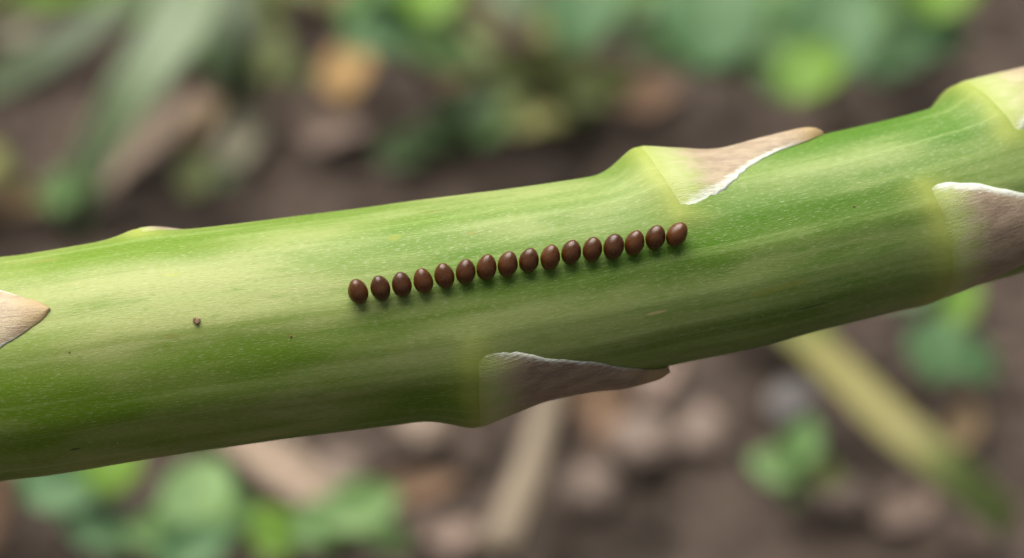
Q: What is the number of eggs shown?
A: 16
